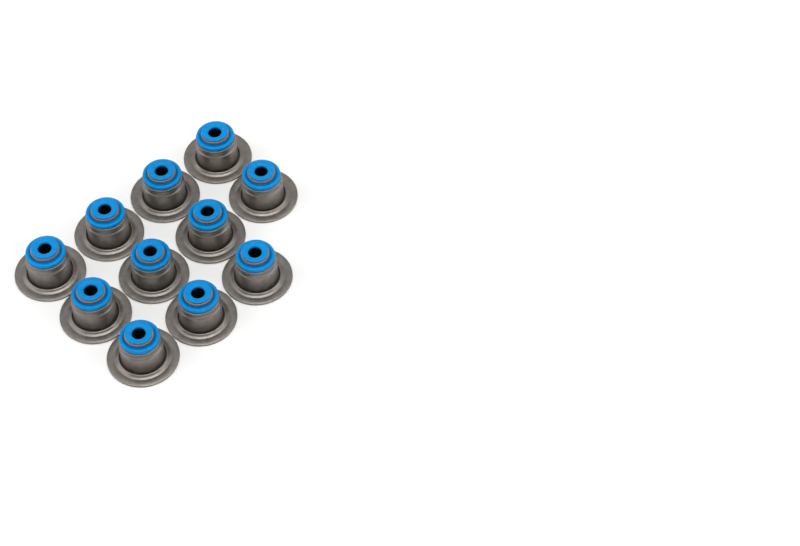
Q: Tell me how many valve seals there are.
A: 11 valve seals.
